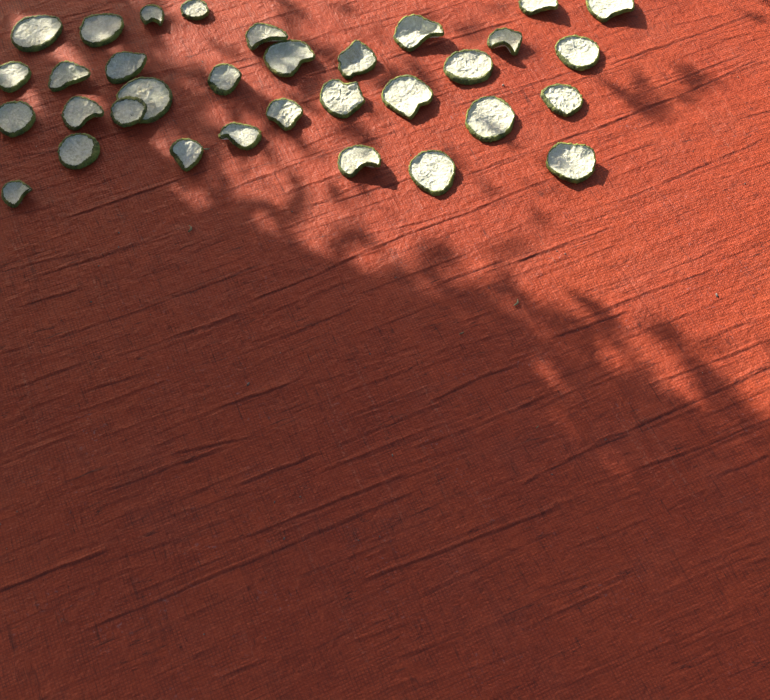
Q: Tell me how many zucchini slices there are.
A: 33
